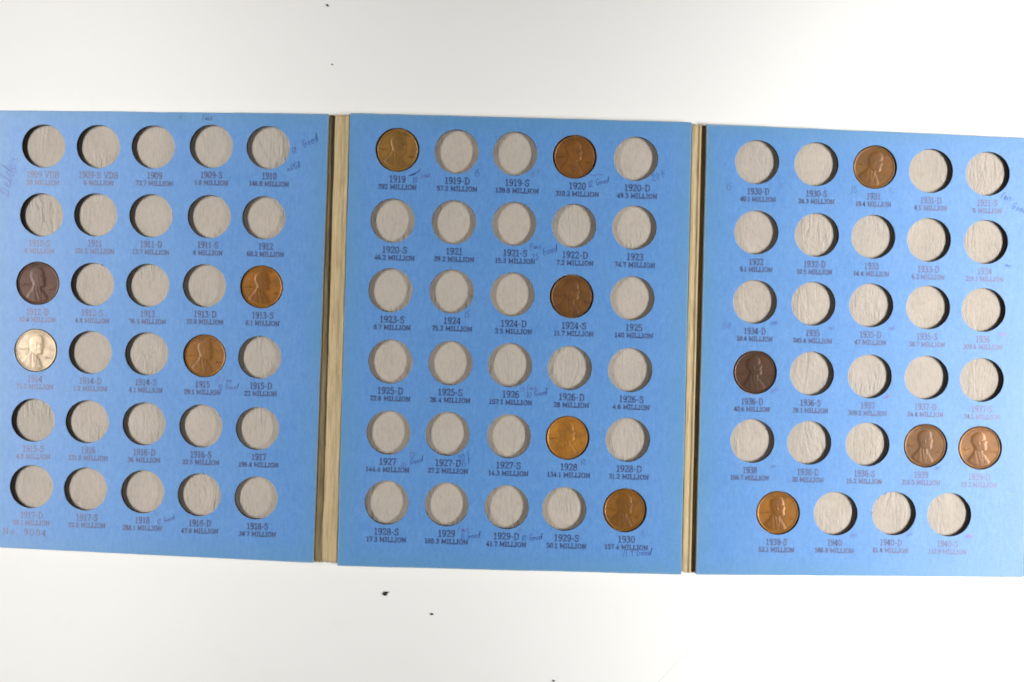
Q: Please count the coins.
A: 14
